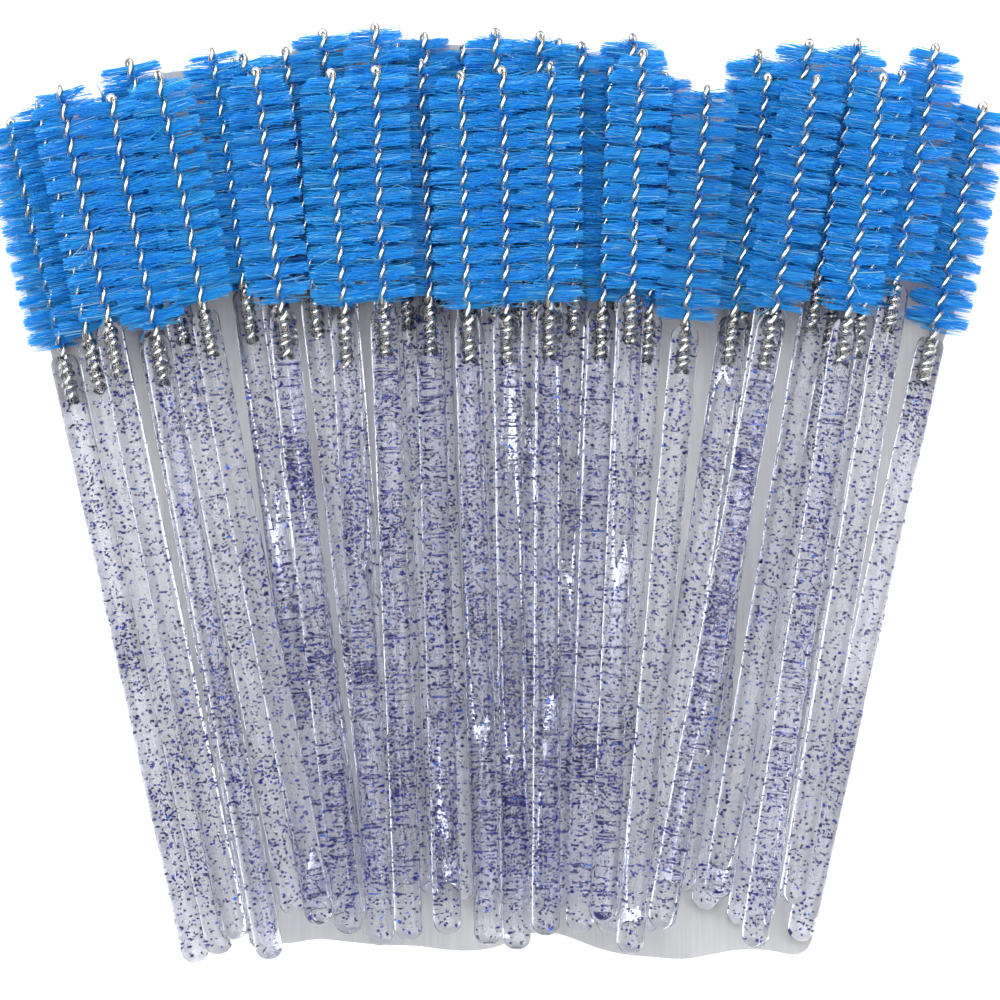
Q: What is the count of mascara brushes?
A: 43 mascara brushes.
